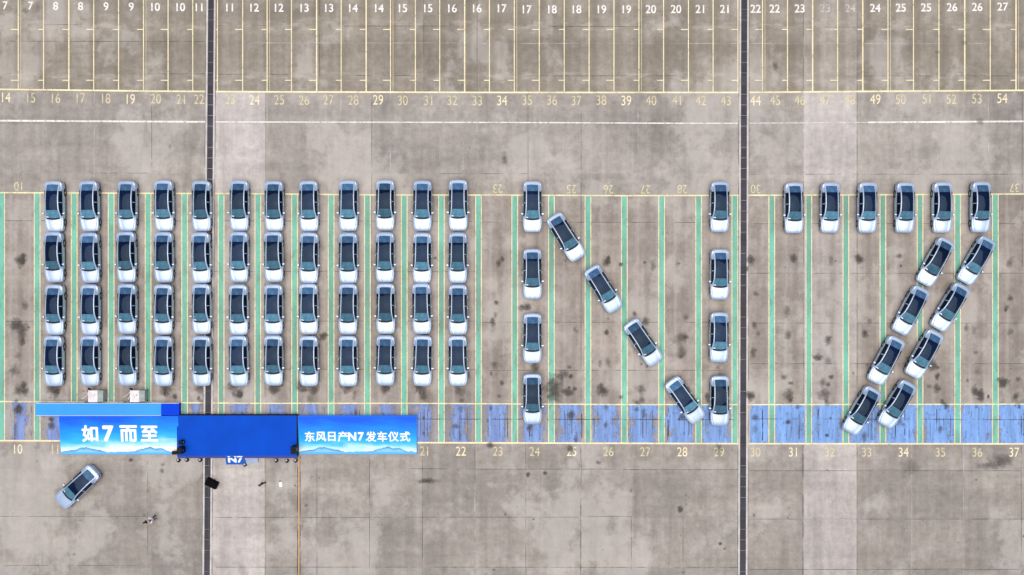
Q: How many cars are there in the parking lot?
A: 75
